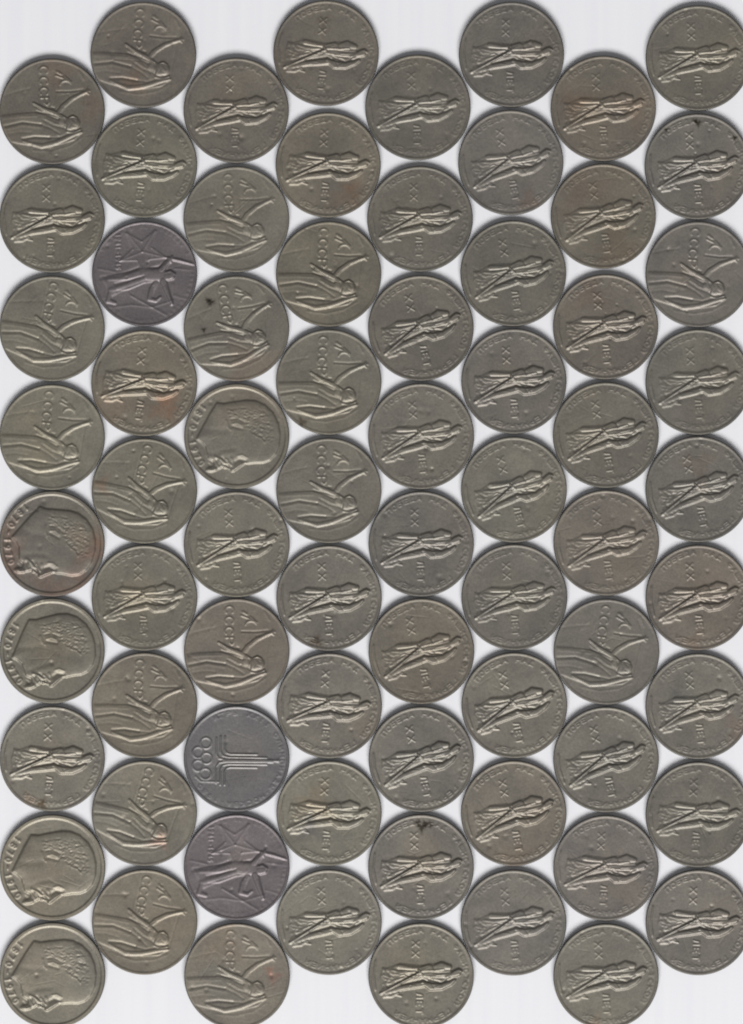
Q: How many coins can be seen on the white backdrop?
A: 72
